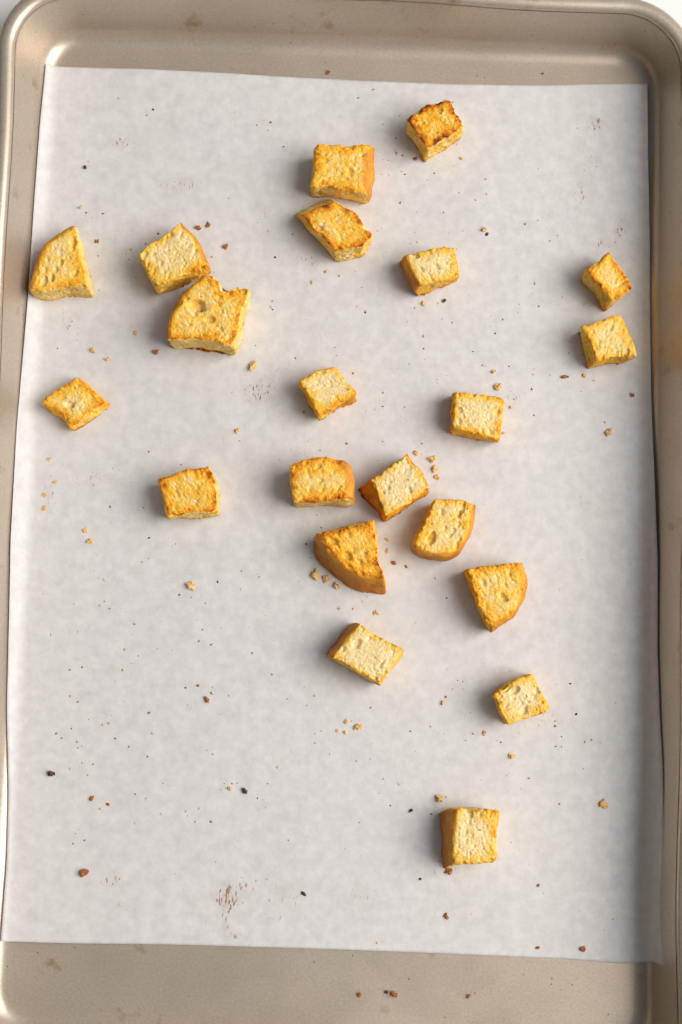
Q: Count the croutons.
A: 21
